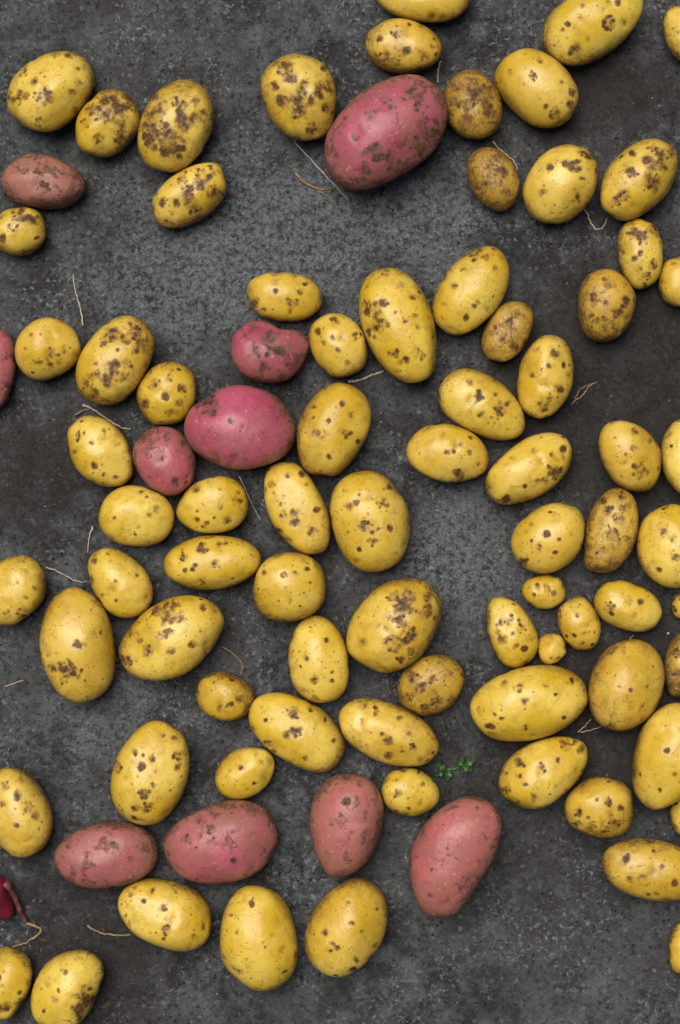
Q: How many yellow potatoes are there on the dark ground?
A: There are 77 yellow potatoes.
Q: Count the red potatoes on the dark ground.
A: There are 10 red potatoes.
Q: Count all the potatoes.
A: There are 87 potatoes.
